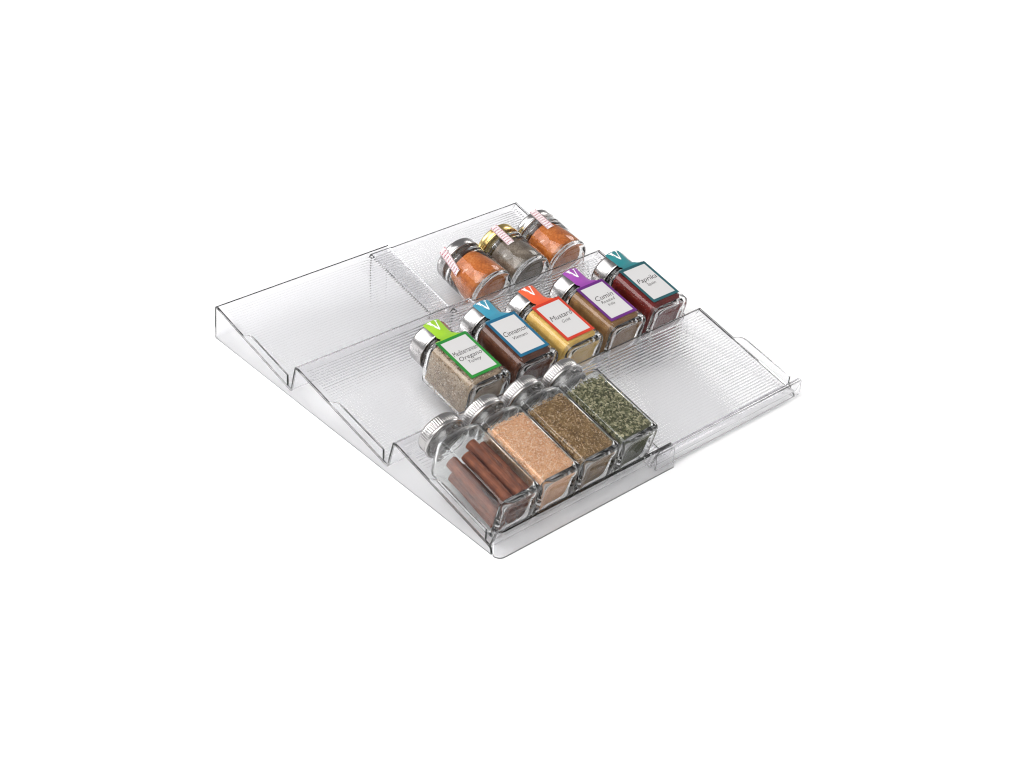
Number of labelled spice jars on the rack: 5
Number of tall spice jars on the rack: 4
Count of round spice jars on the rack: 3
